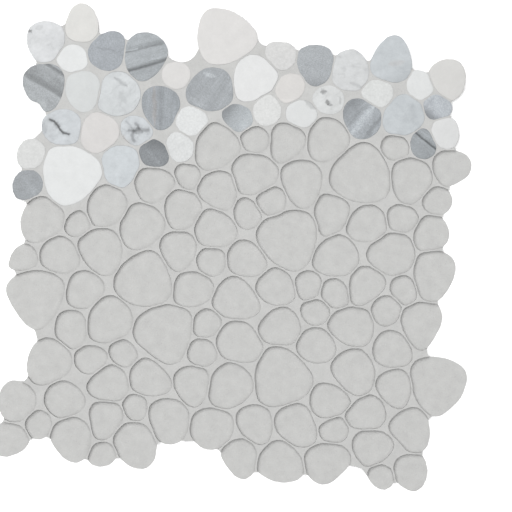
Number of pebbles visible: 40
